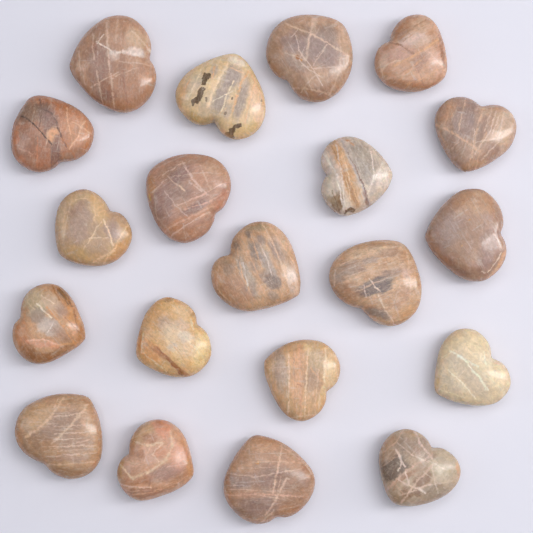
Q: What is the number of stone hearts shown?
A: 20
